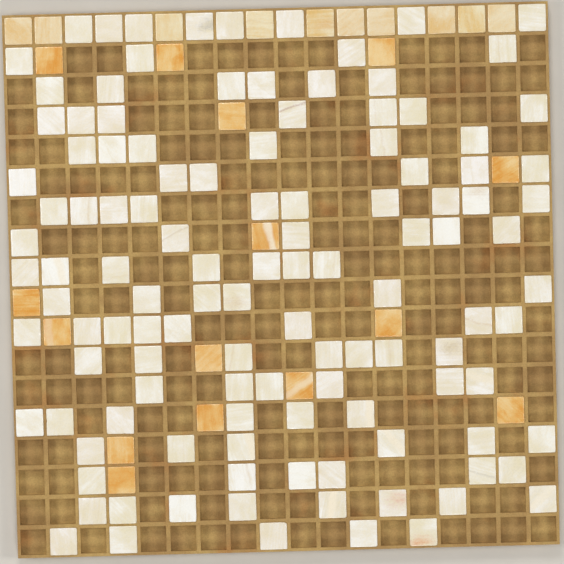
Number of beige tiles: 10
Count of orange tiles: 15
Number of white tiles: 118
